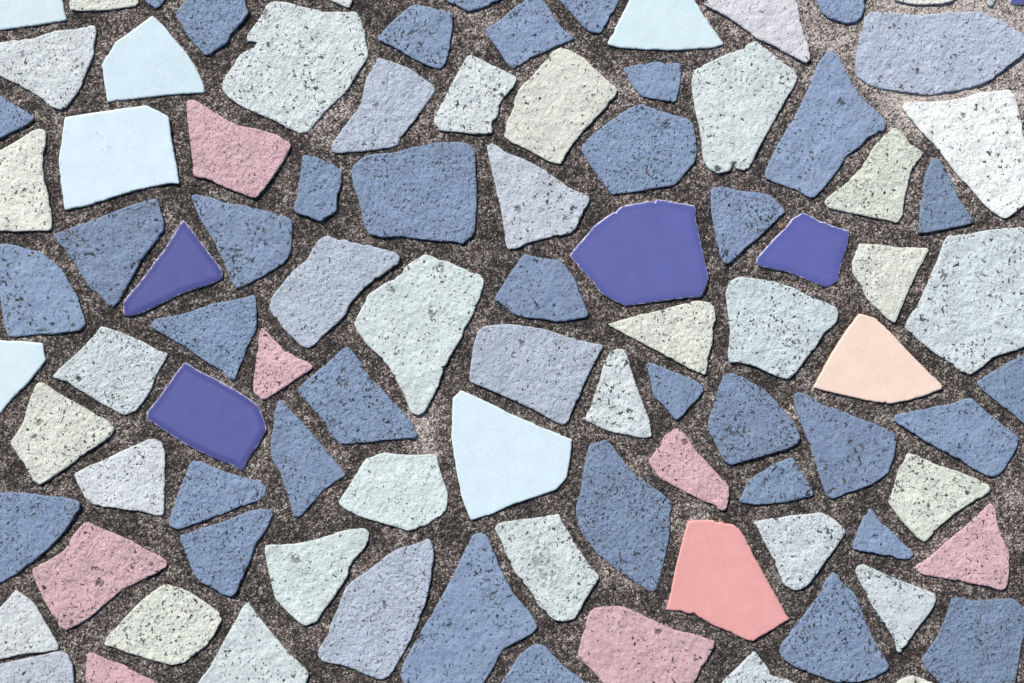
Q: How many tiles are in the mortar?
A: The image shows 97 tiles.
